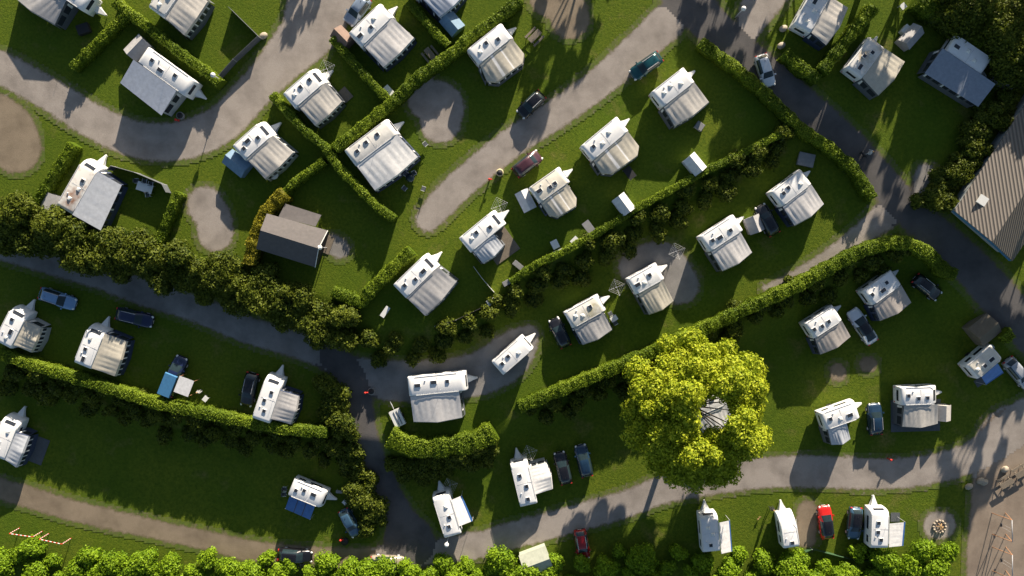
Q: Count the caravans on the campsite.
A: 40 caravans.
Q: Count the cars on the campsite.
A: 23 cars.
